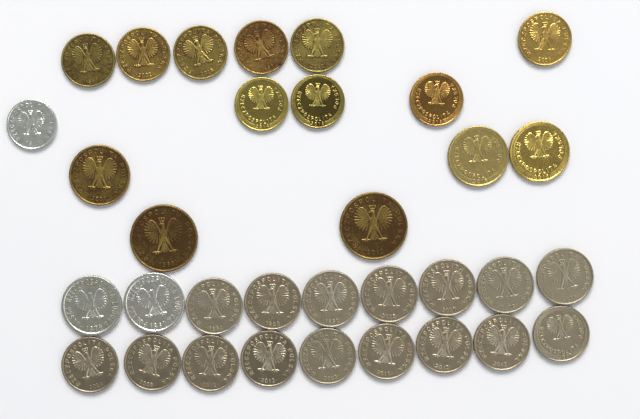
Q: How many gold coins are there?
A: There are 14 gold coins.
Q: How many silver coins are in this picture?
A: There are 19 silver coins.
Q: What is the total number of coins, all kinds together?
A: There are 33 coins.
